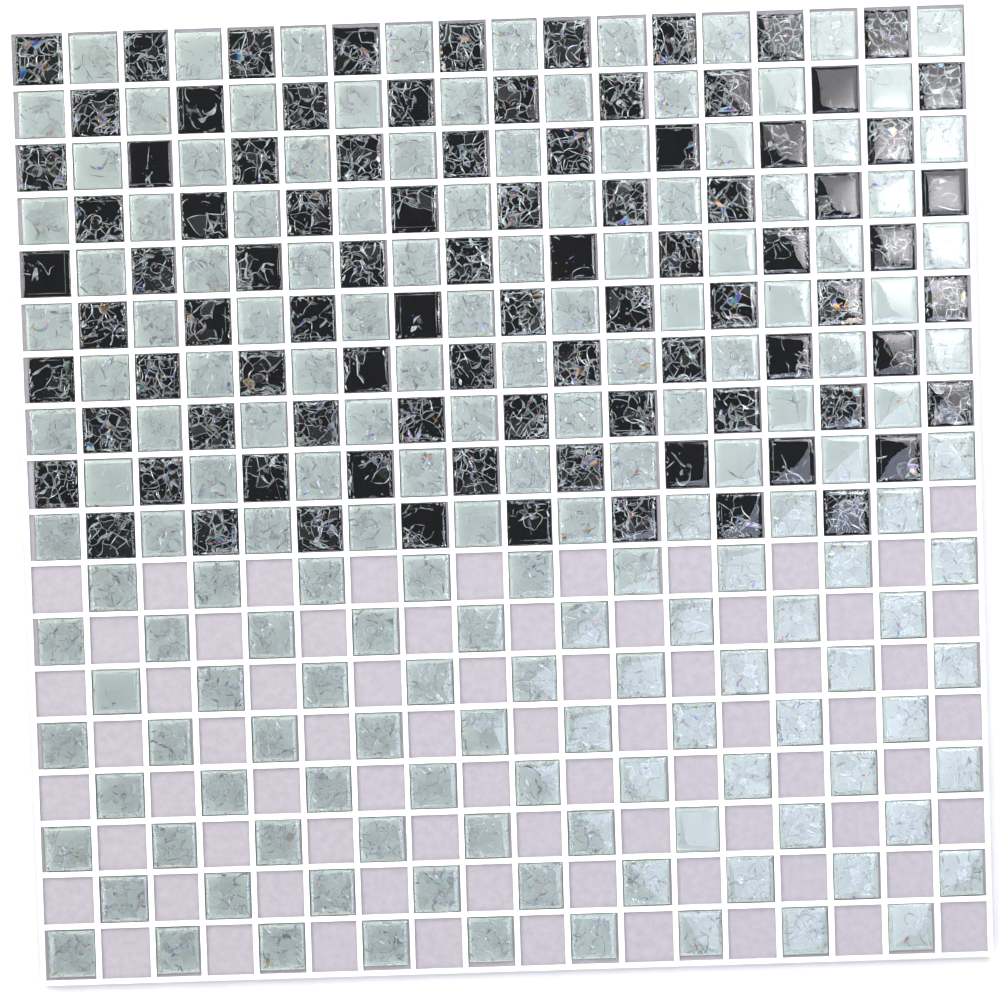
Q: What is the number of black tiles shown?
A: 89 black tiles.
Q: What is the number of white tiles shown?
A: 162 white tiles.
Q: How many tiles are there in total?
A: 251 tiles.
